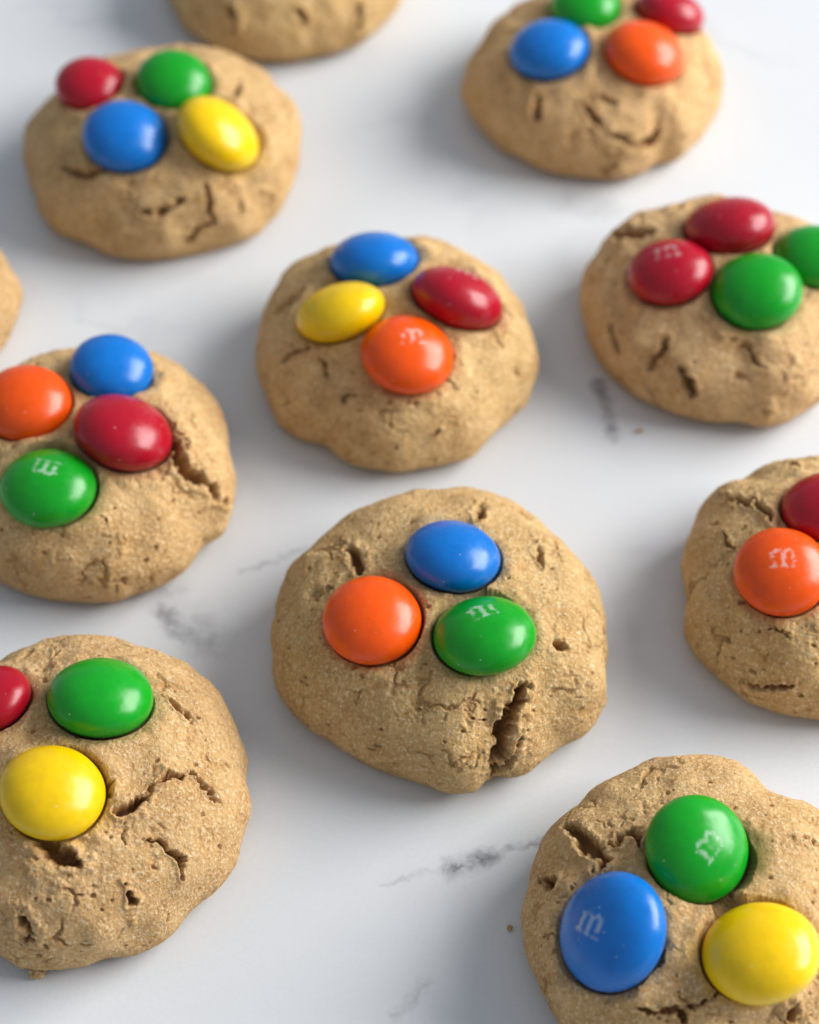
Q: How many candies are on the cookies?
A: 31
